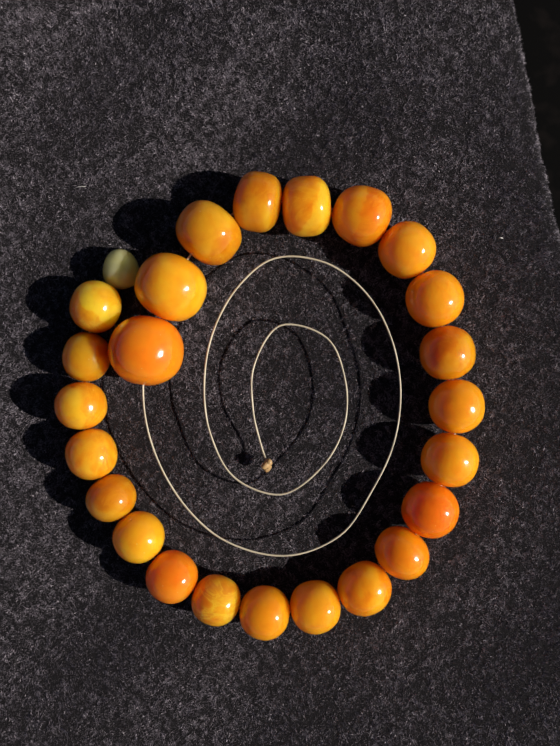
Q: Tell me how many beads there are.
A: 25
